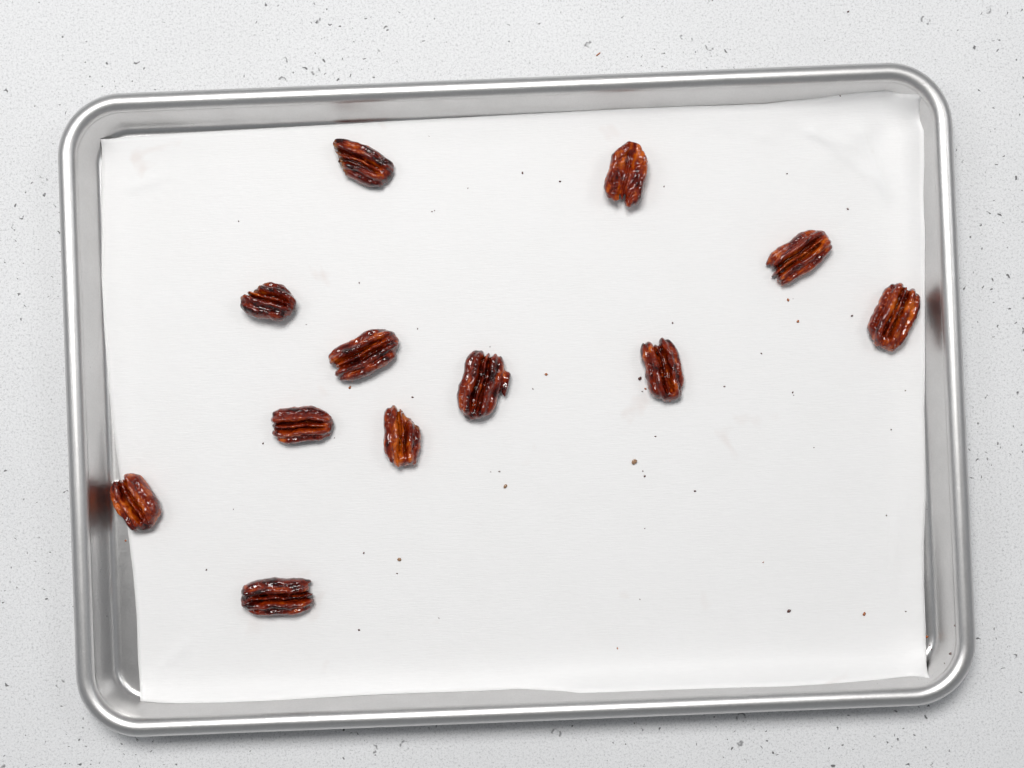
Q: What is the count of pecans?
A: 12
